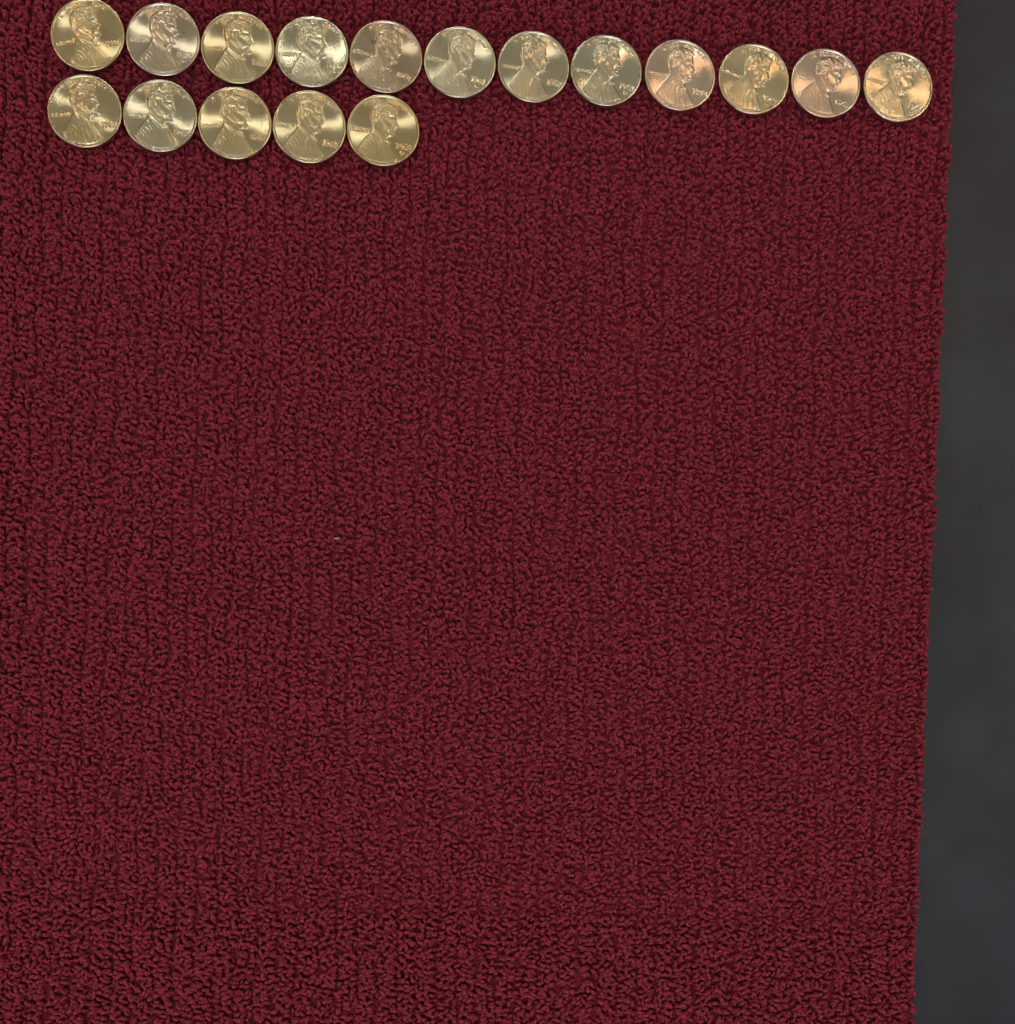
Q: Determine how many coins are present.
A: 17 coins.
